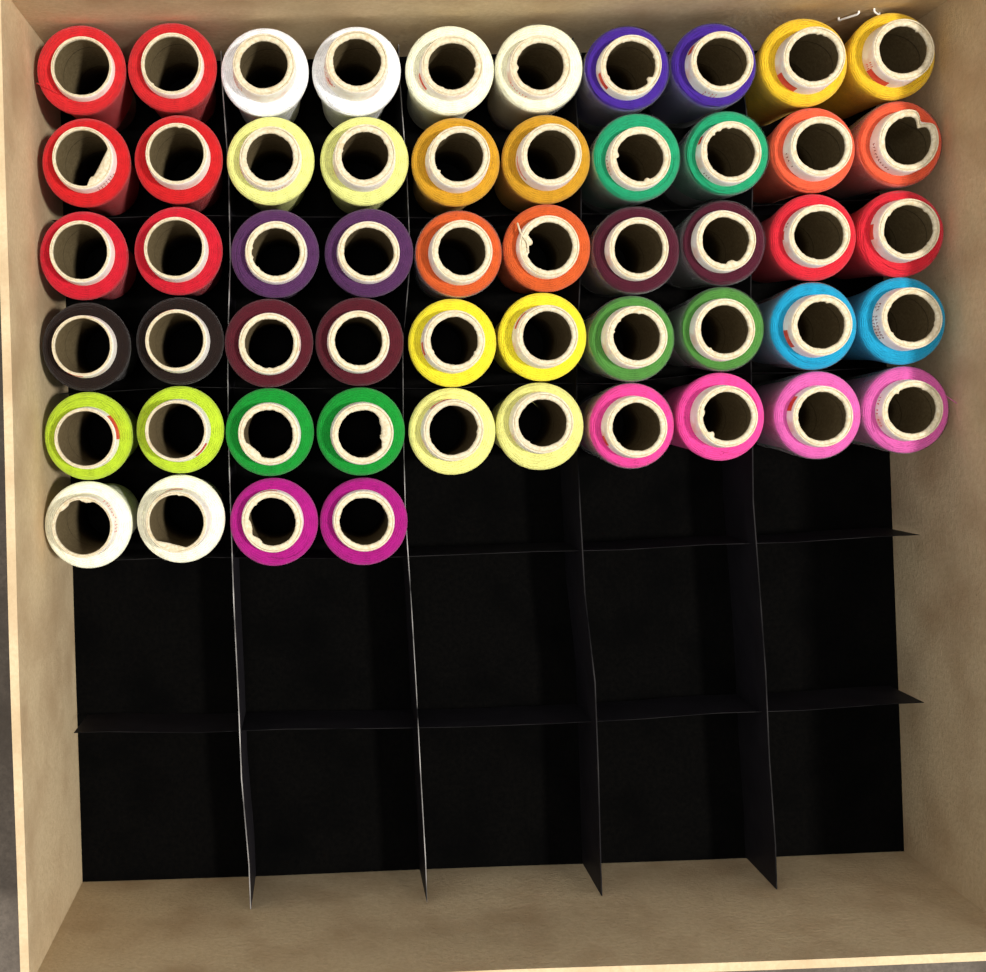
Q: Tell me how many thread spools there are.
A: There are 54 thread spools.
